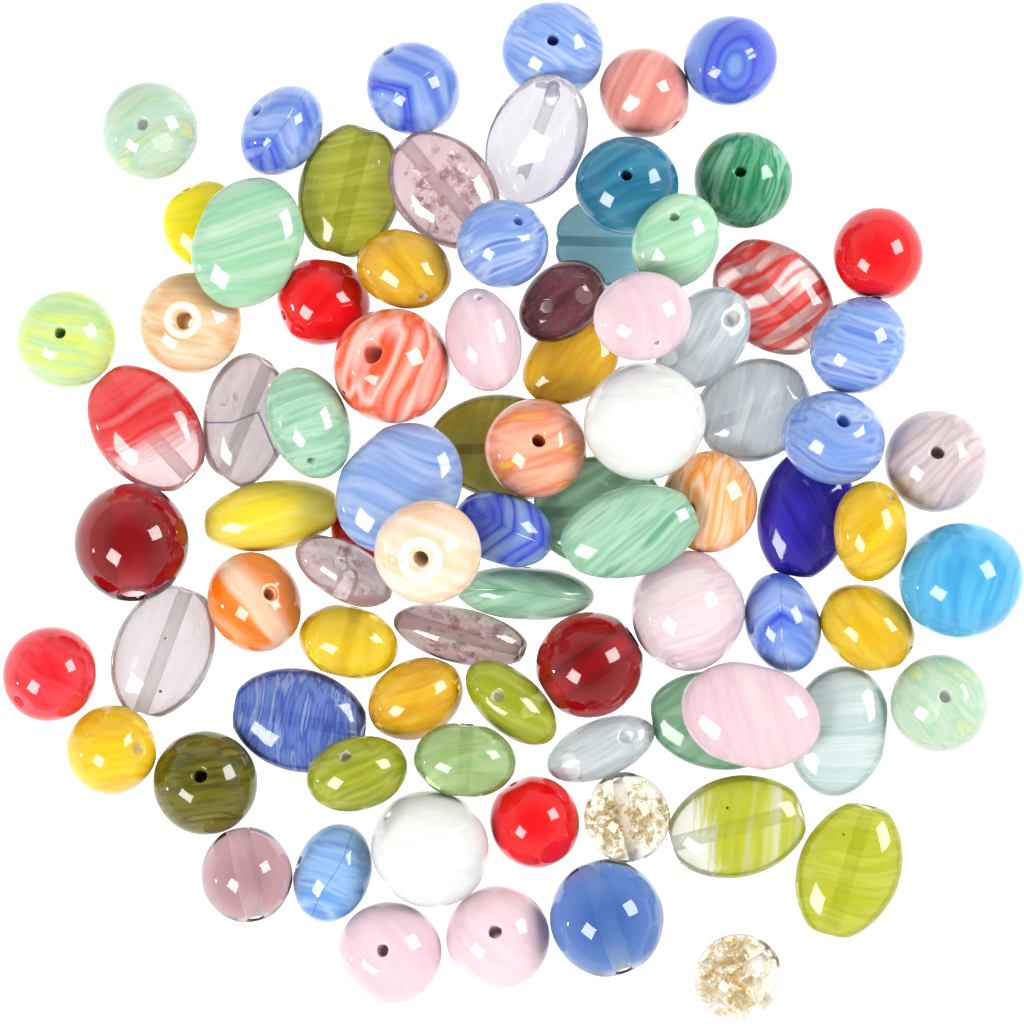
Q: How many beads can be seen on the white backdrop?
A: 84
